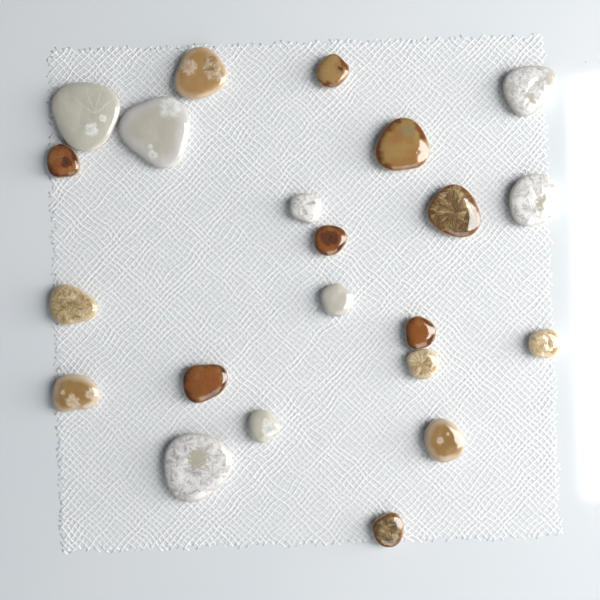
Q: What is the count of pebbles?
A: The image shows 22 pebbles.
